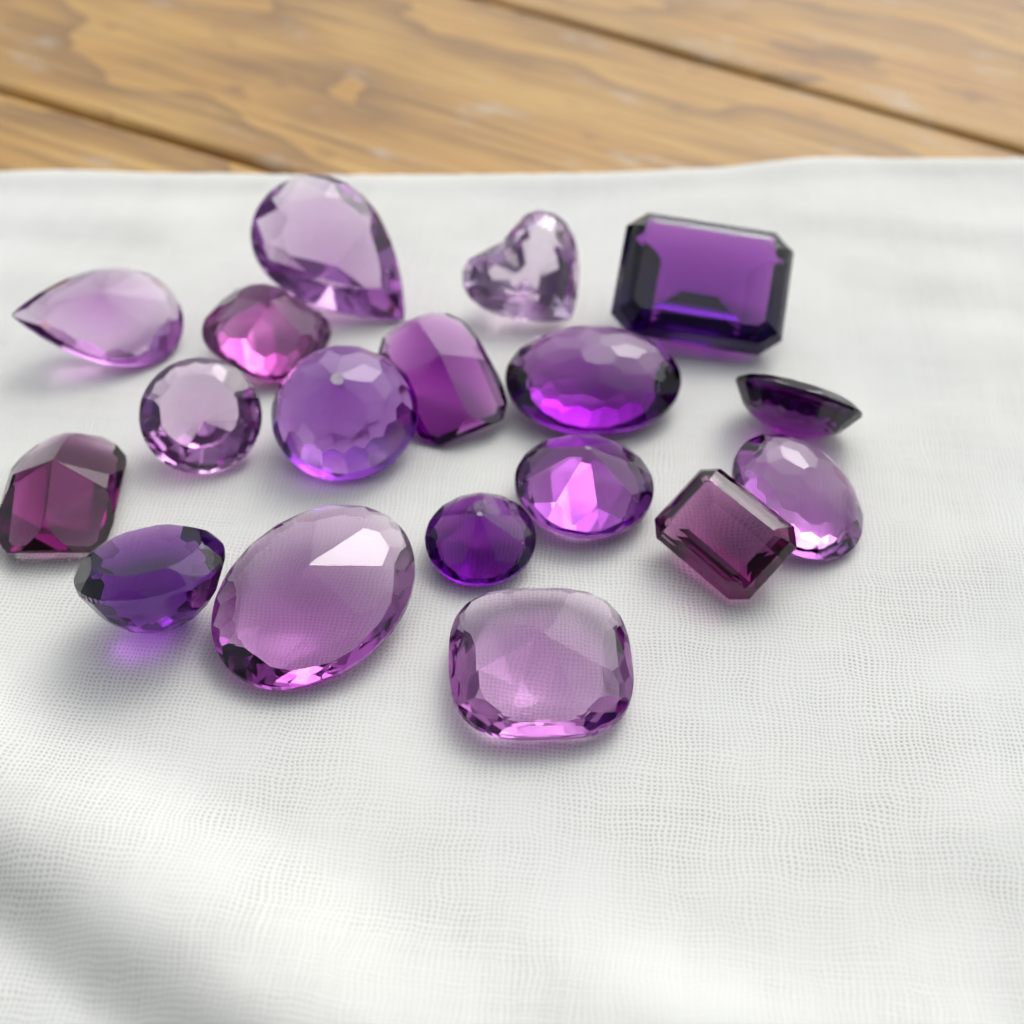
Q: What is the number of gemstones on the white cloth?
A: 18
